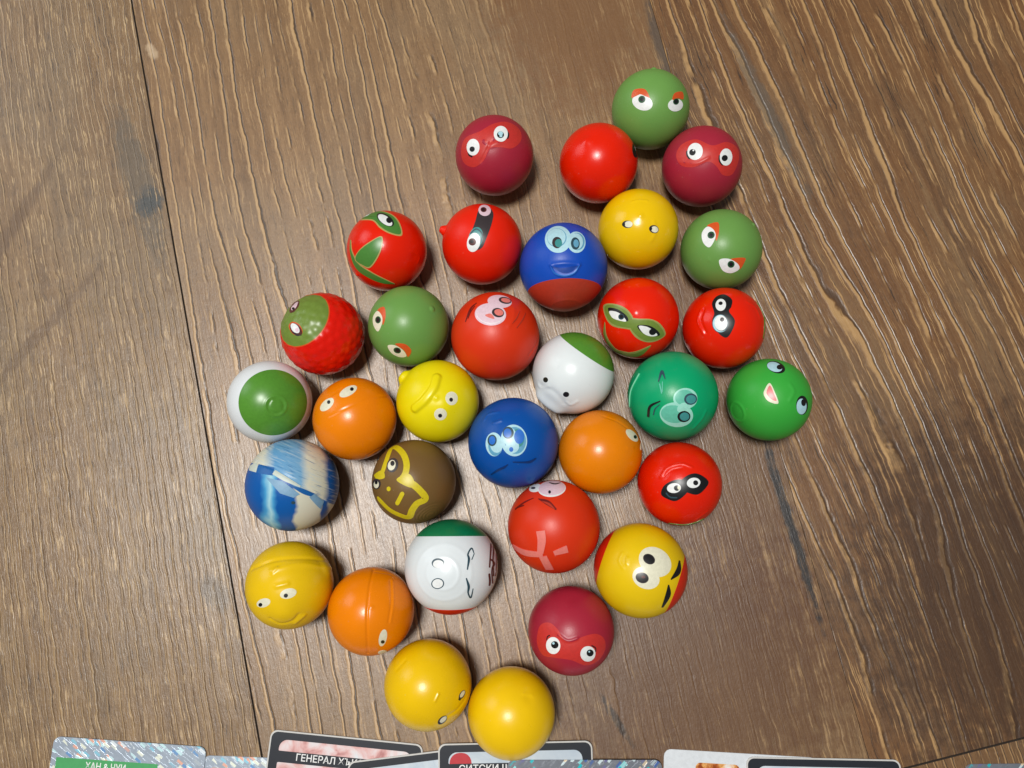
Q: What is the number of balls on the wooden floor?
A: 33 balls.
